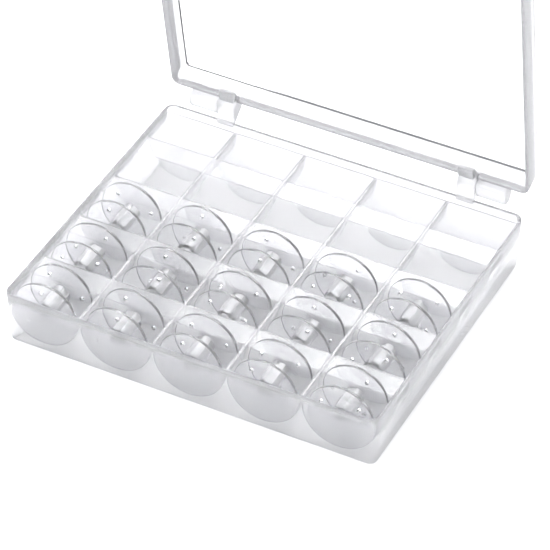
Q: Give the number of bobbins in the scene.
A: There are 15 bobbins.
